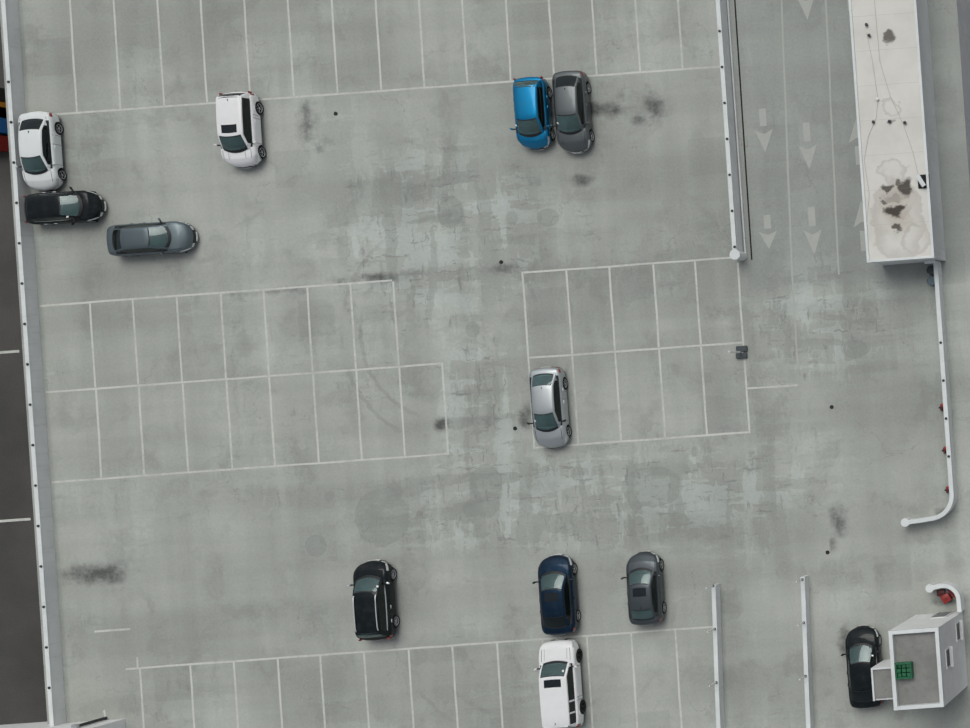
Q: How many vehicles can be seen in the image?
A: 12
